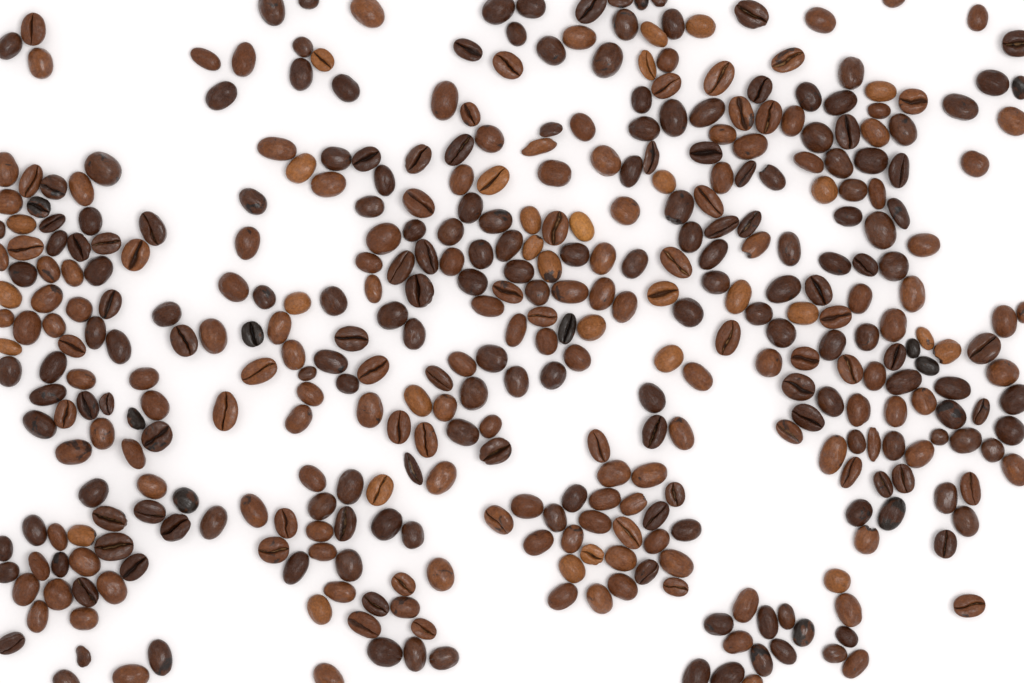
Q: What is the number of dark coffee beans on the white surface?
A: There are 200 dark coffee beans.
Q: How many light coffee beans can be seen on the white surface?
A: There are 200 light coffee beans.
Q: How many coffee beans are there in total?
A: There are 400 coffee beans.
